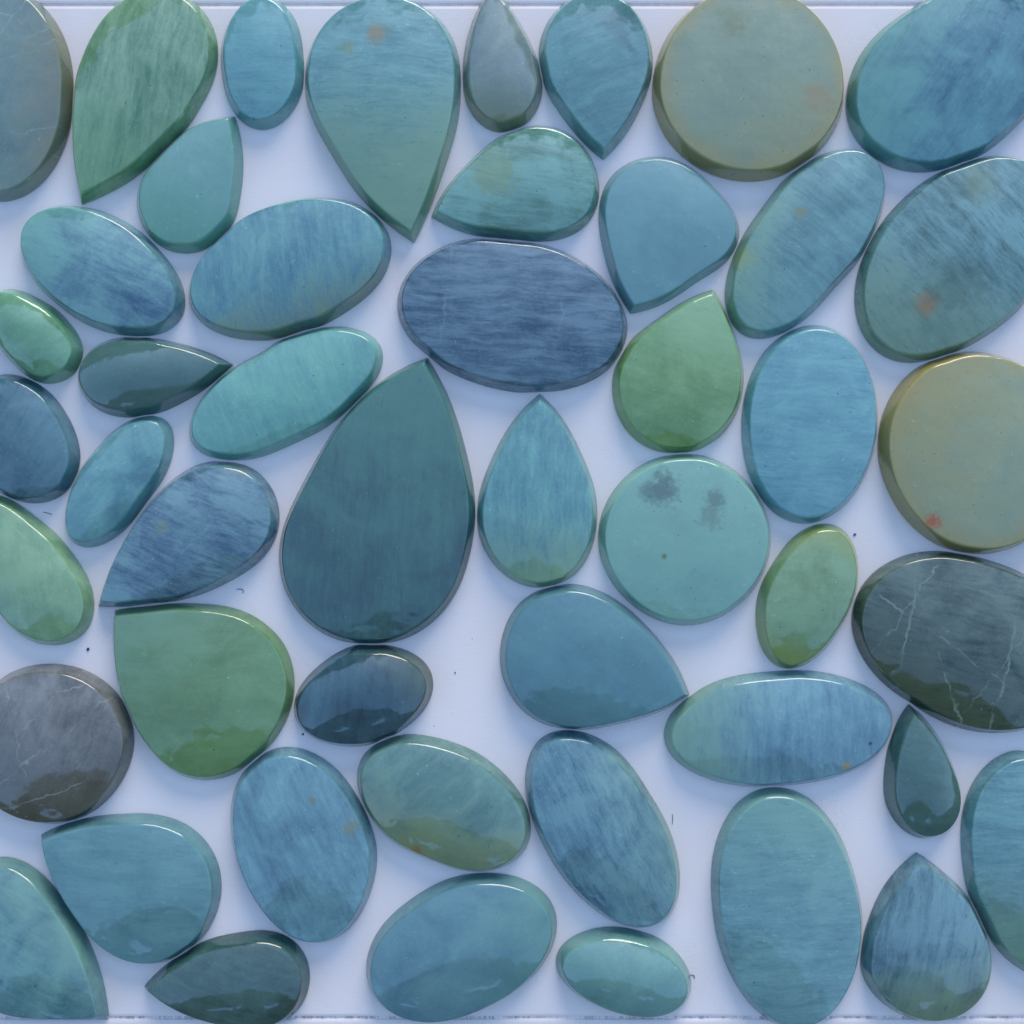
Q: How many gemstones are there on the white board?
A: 48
